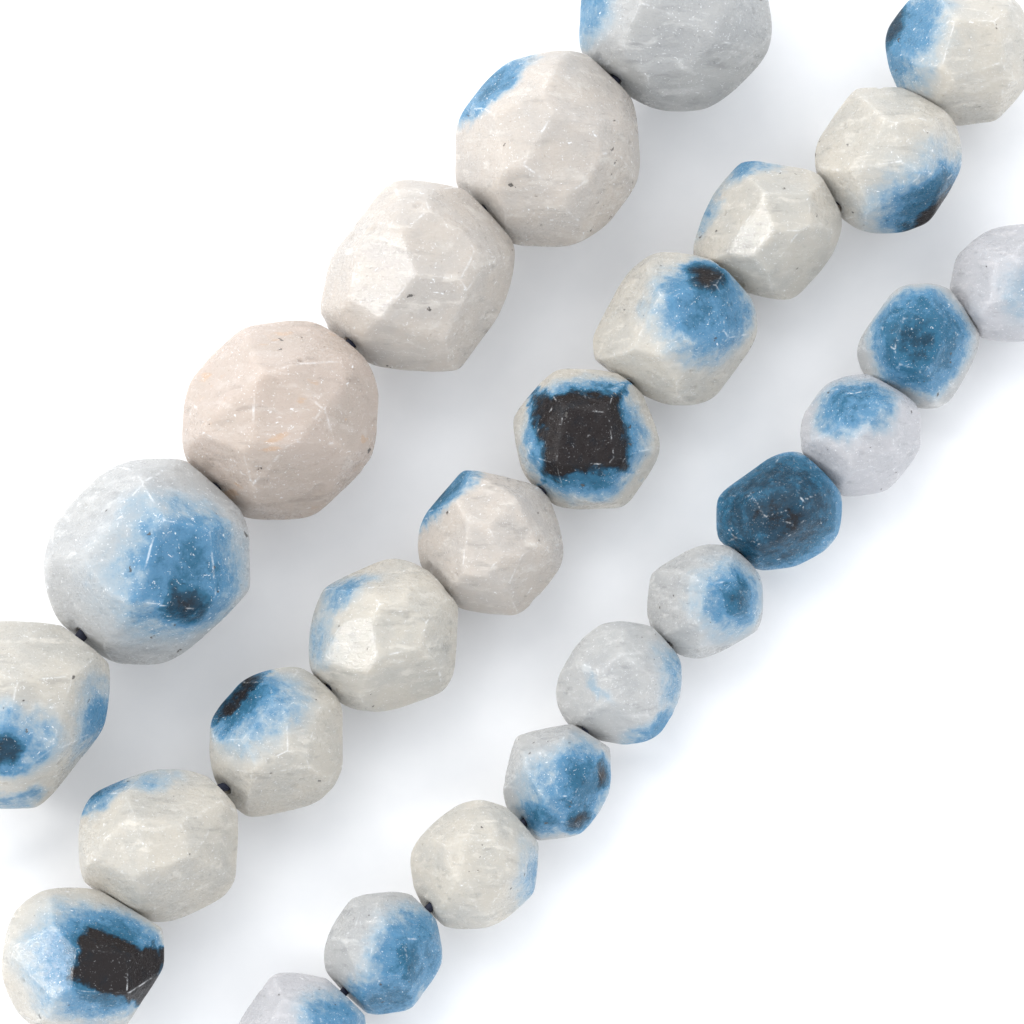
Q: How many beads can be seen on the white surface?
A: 26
